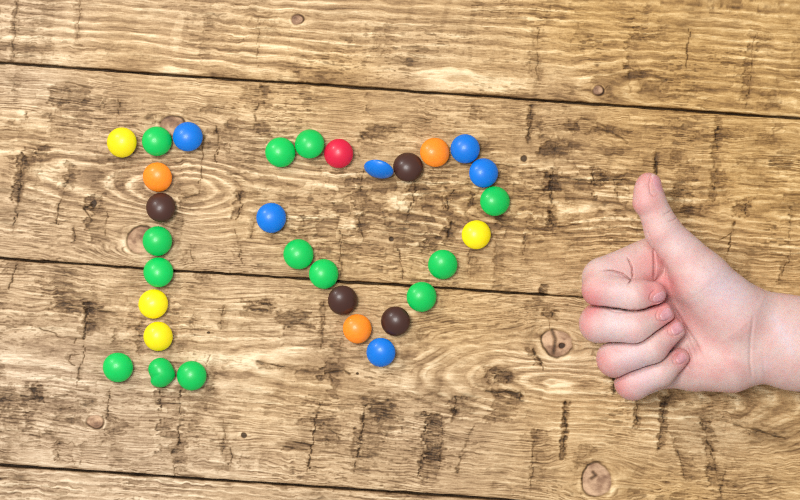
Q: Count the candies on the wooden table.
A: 31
